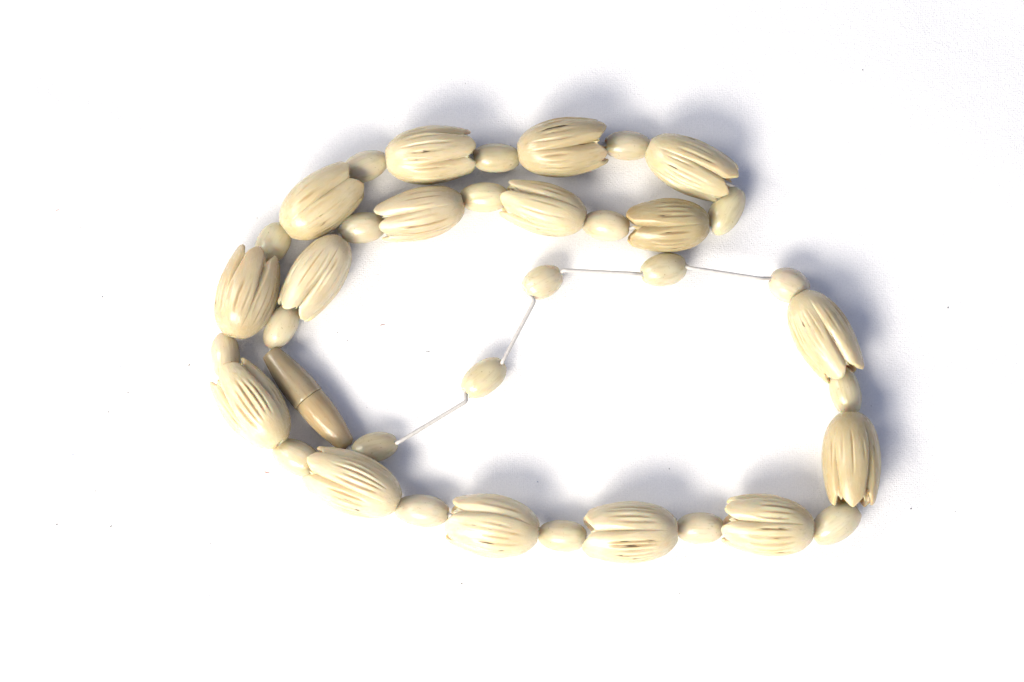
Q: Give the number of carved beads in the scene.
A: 16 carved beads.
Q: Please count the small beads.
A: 21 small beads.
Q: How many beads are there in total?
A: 37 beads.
